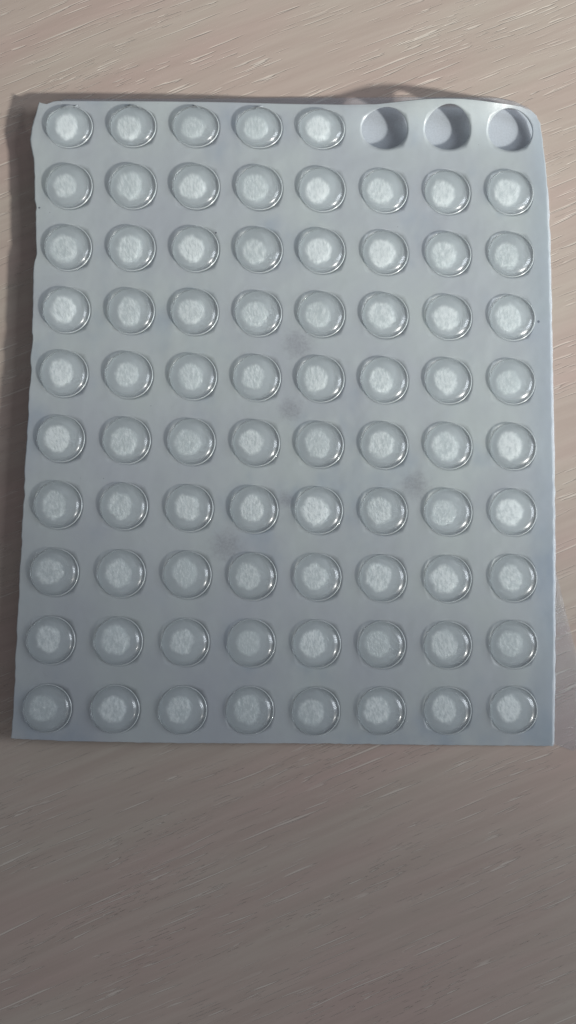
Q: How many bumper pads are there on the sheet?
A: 77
